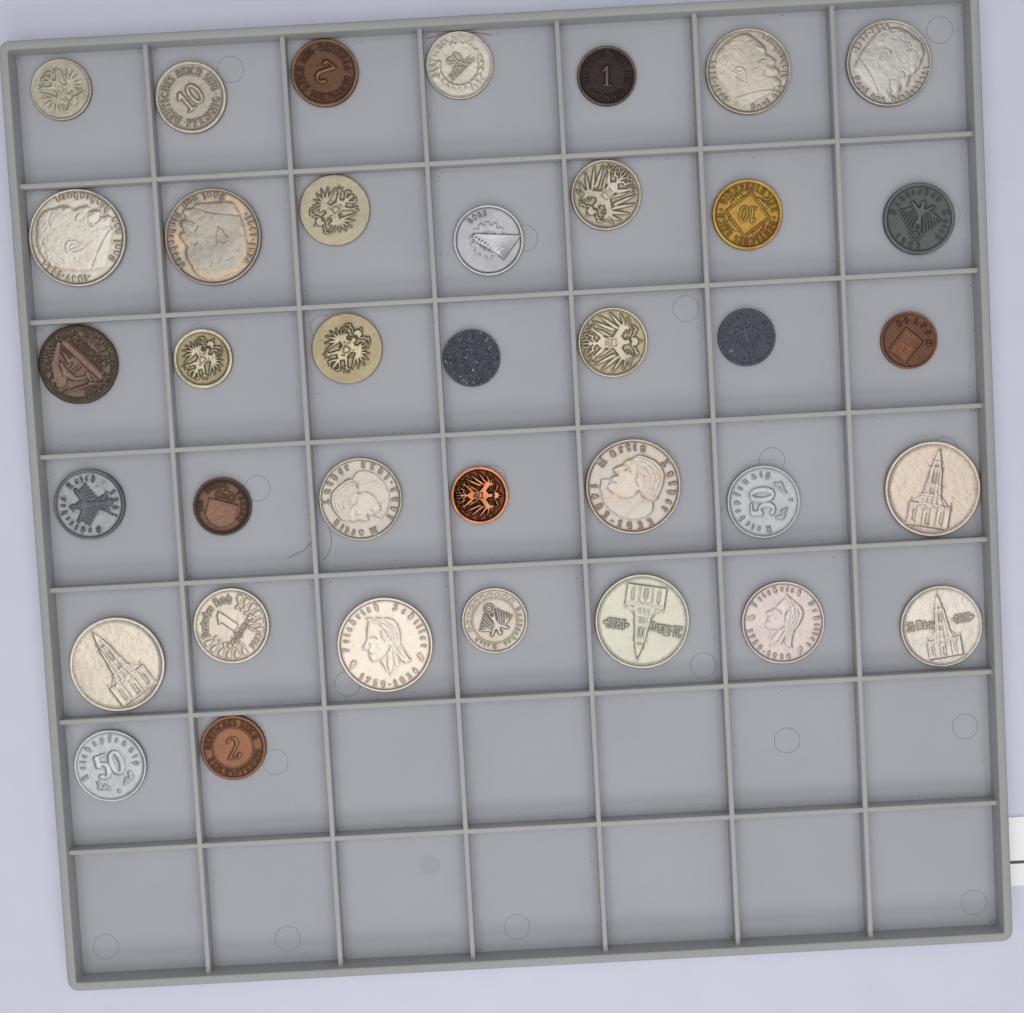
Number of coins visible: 37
